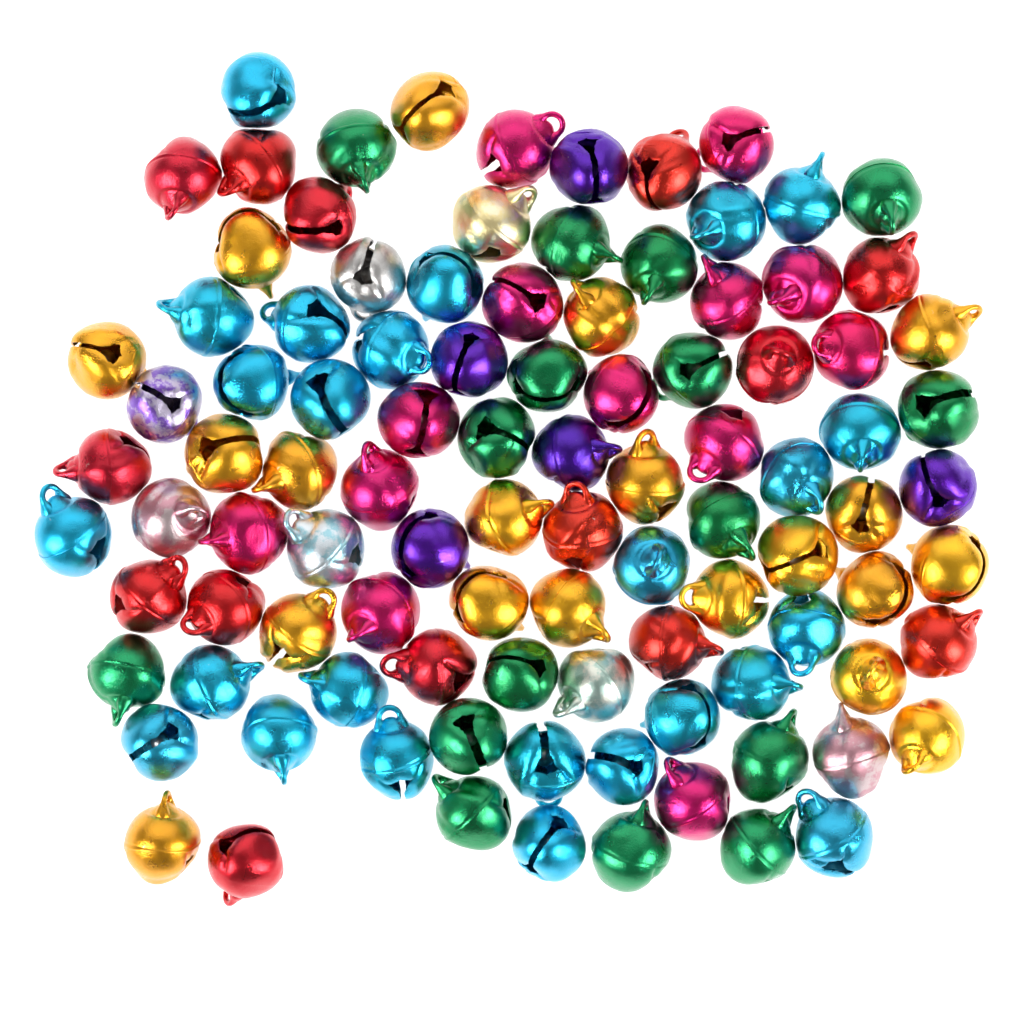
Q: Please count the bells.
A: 100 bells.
